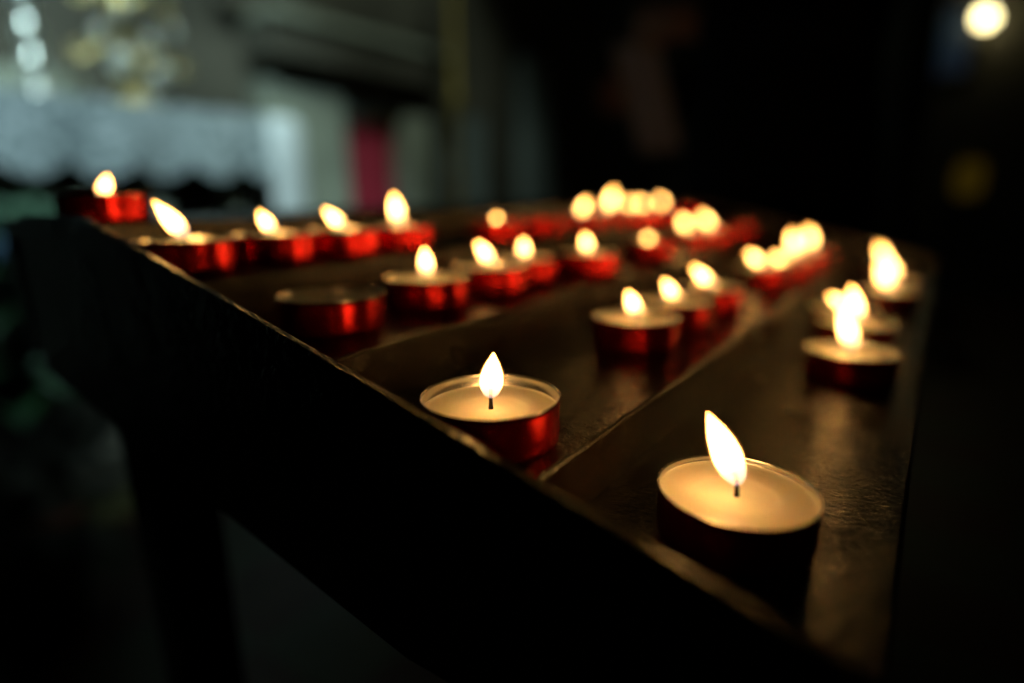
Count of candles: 37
